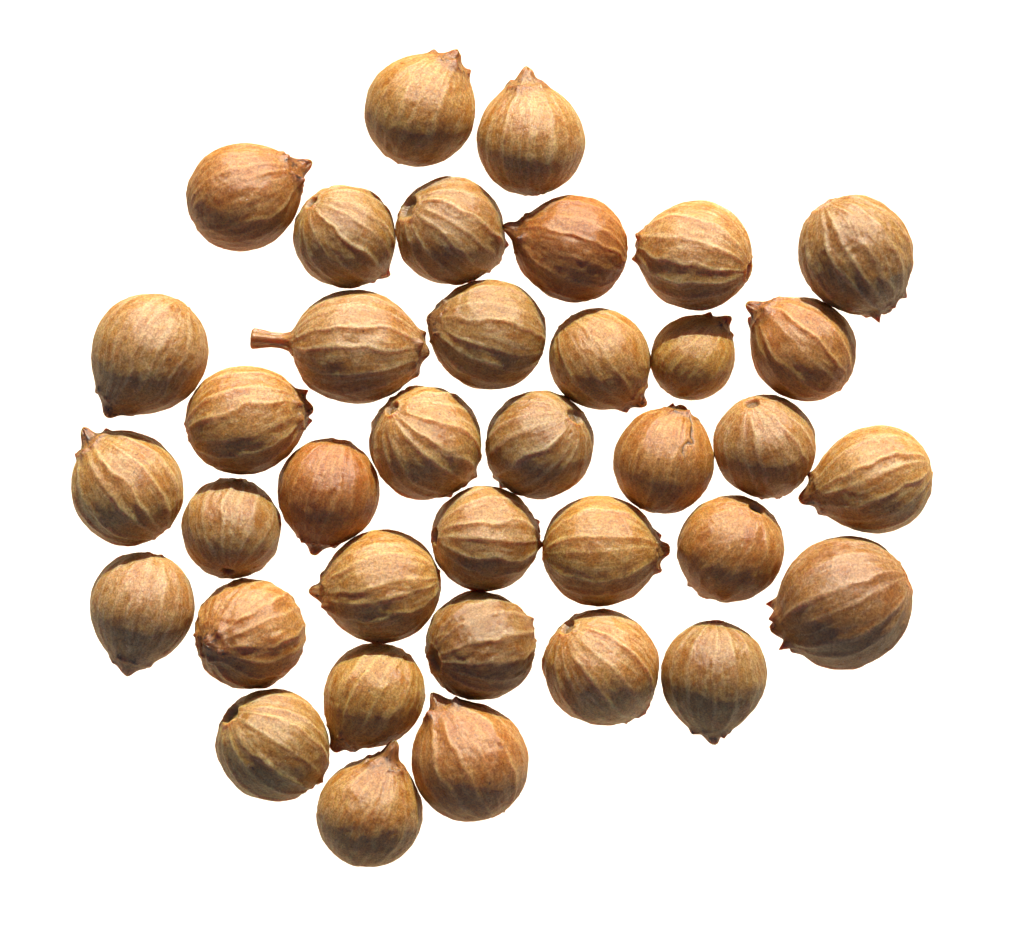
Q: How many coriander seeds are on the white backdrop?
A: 37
